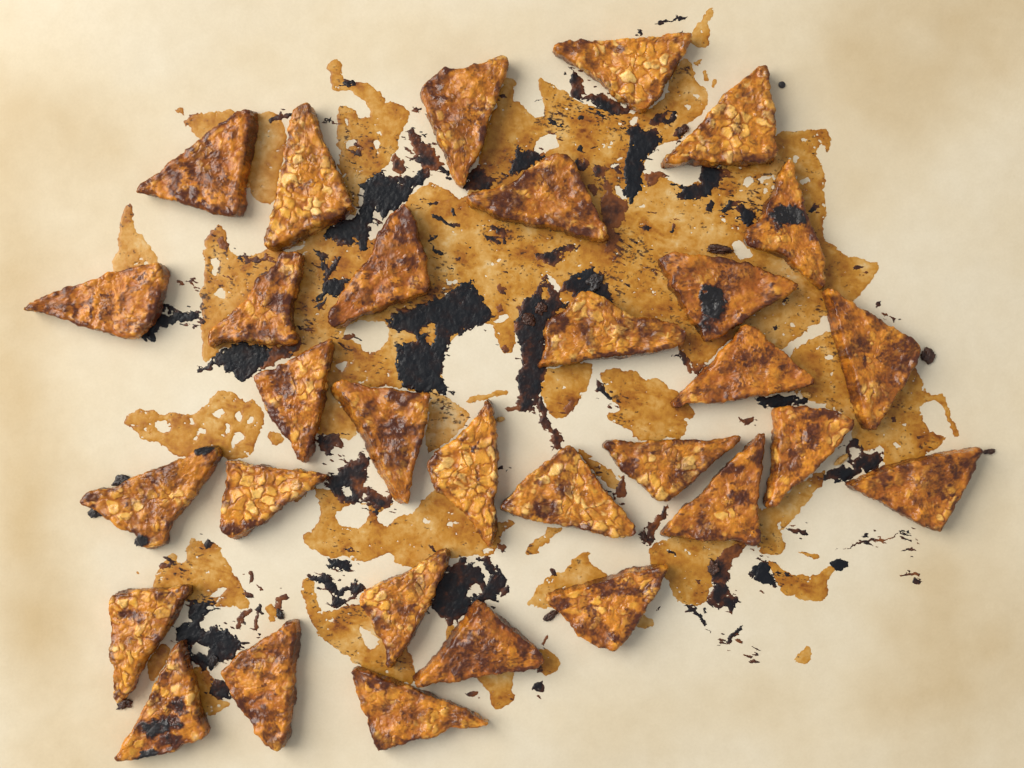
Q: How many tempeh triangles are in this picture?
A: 31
